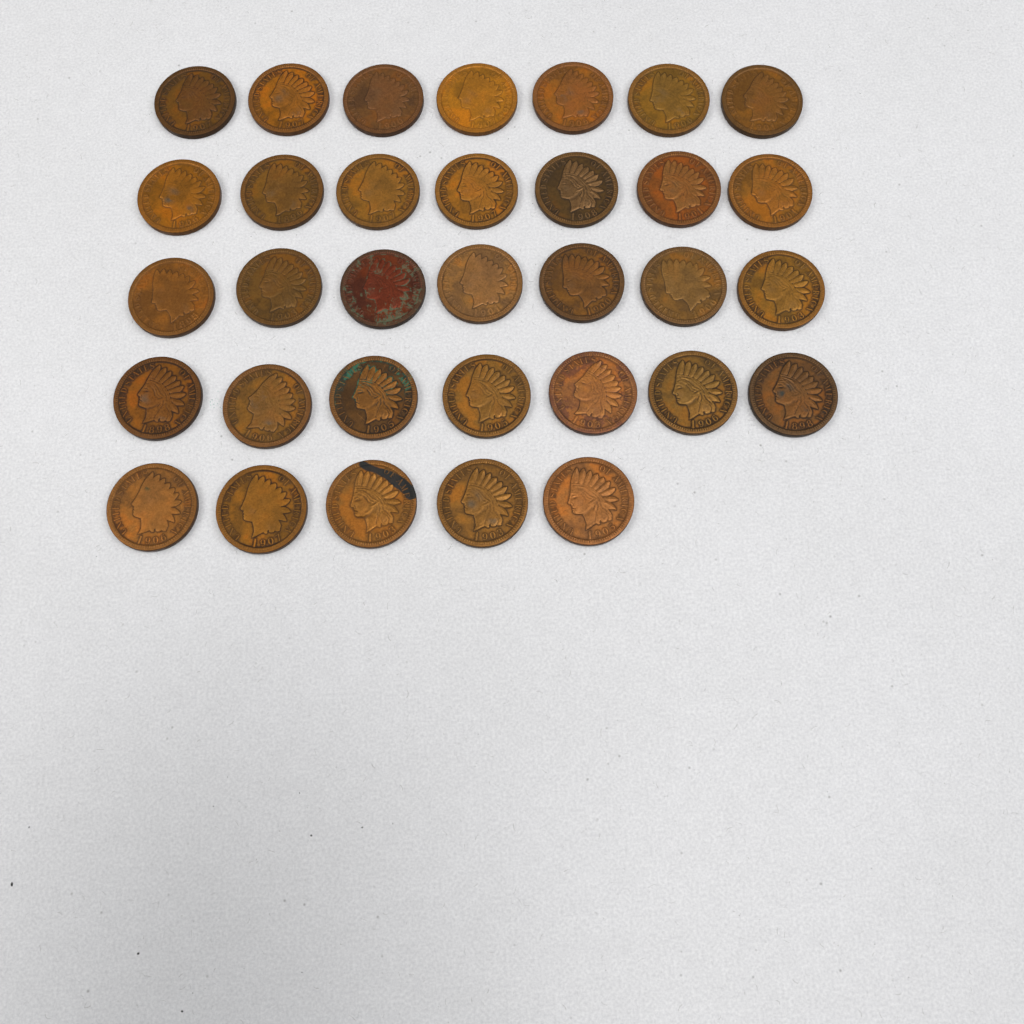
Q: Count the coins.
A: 33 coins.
